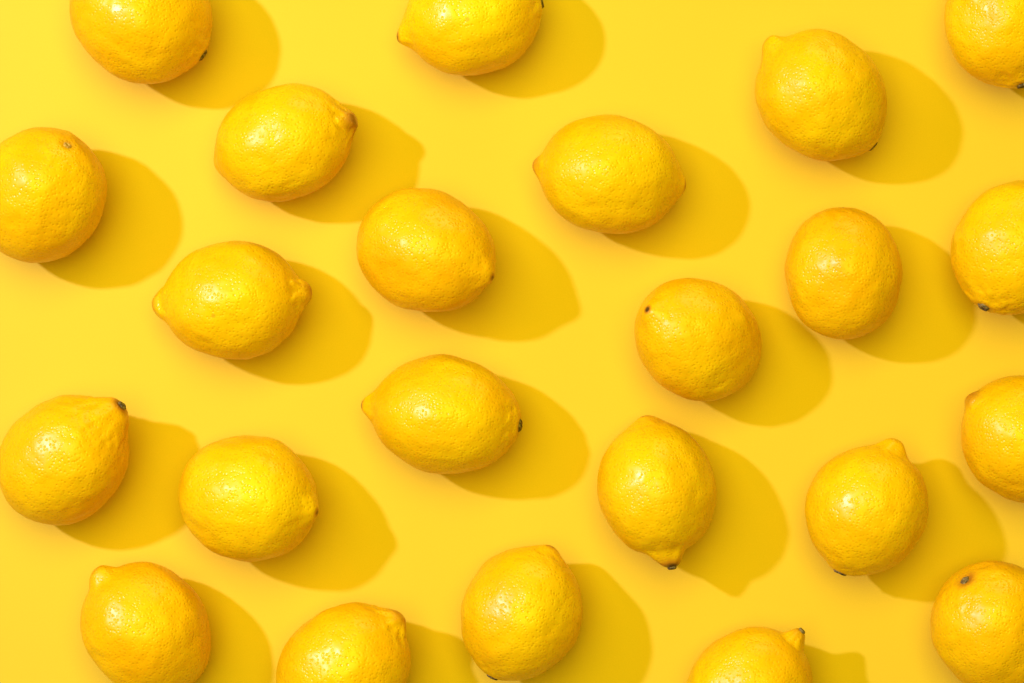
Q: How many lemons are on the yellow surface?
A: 23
